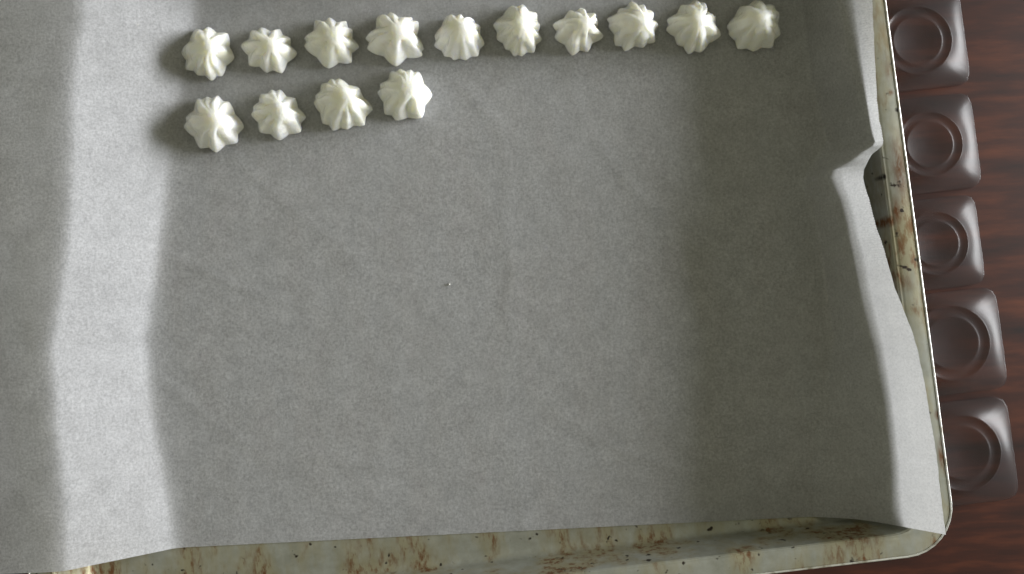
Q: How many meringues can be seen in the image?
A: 14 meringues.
